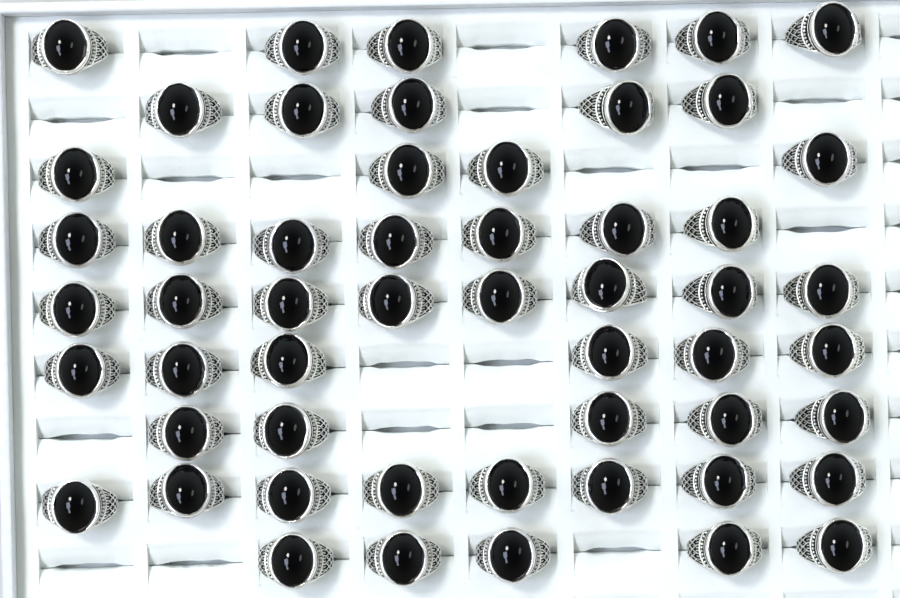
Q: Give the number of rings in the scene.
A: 54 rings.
